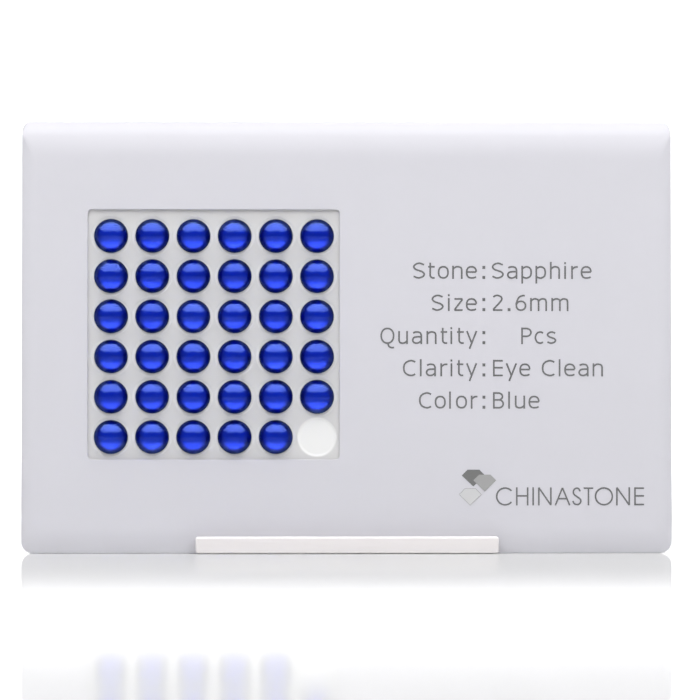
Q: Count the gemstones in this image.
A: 35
